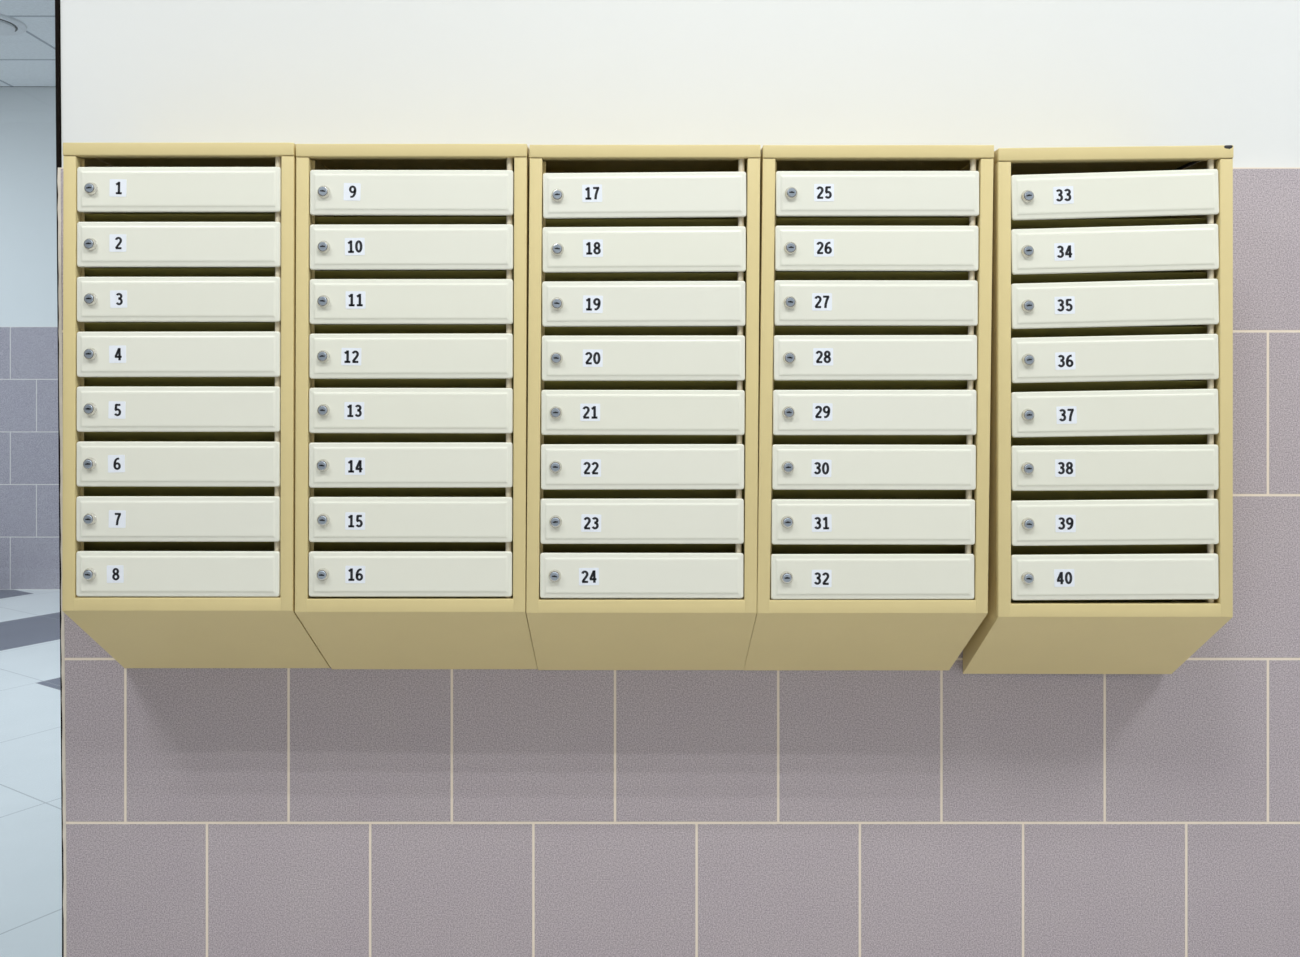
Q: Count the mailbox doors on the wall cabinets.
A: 40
